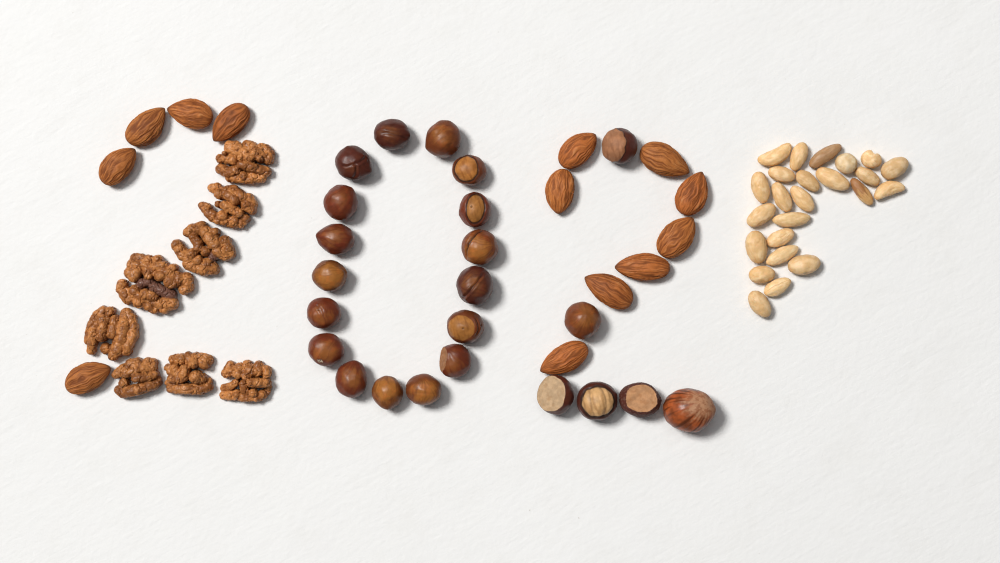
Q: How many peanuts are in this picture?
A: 24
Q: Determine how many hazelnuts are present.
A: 23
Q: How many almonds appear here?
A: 13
